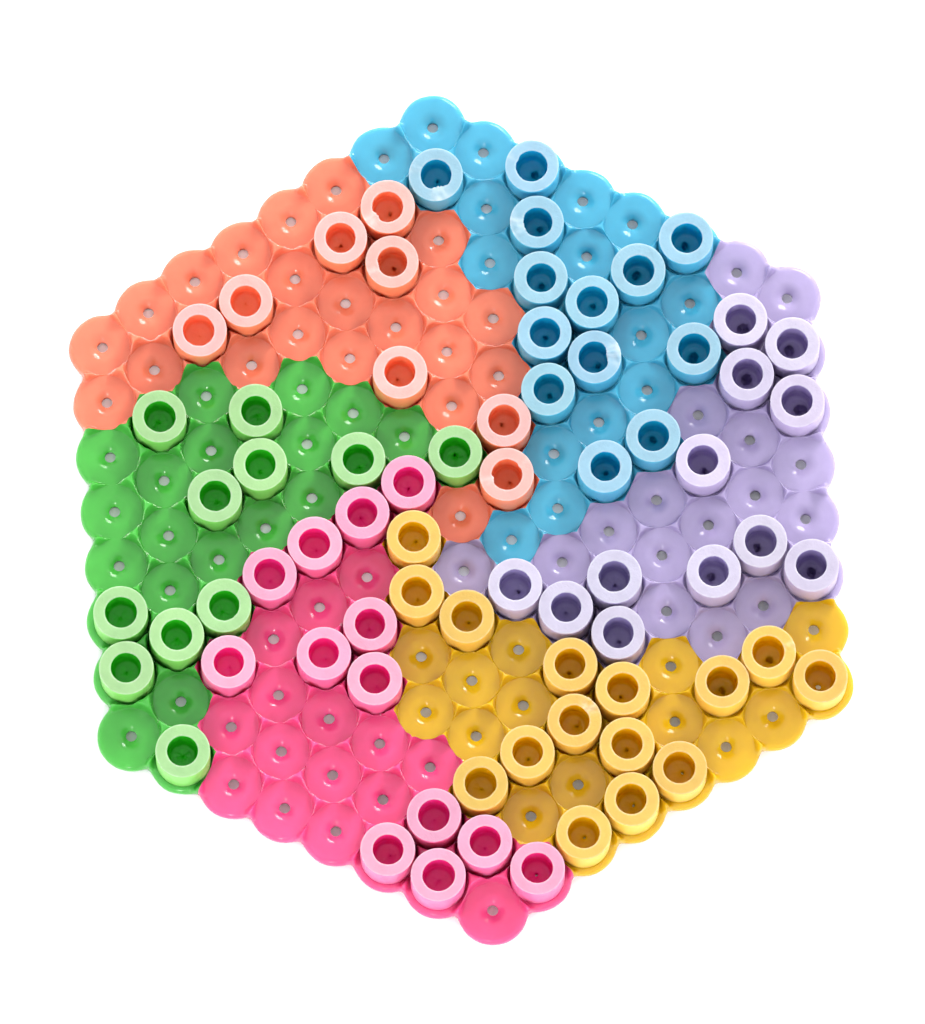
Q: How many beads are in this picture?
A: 72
